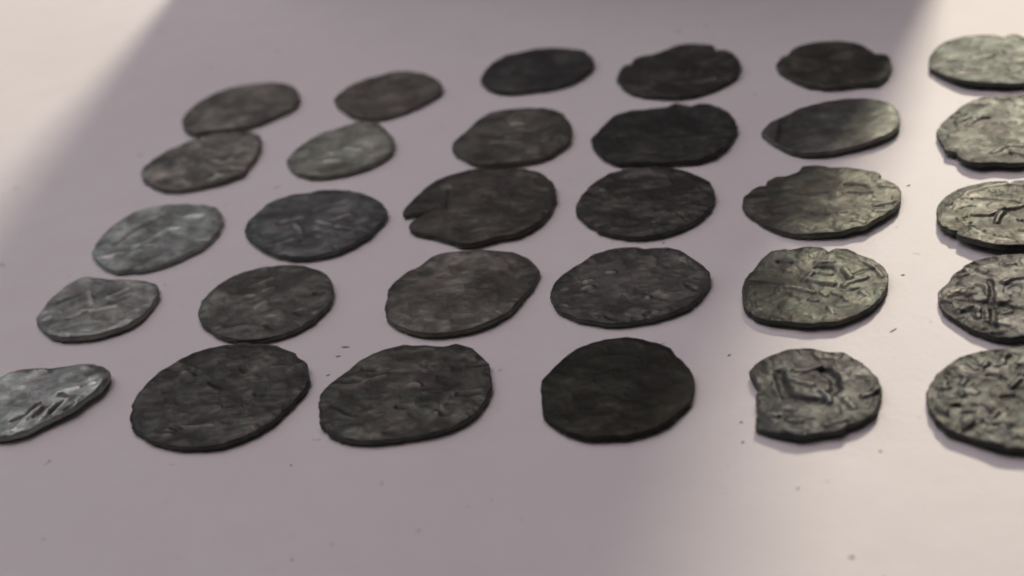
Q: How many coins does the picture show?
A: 30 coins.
